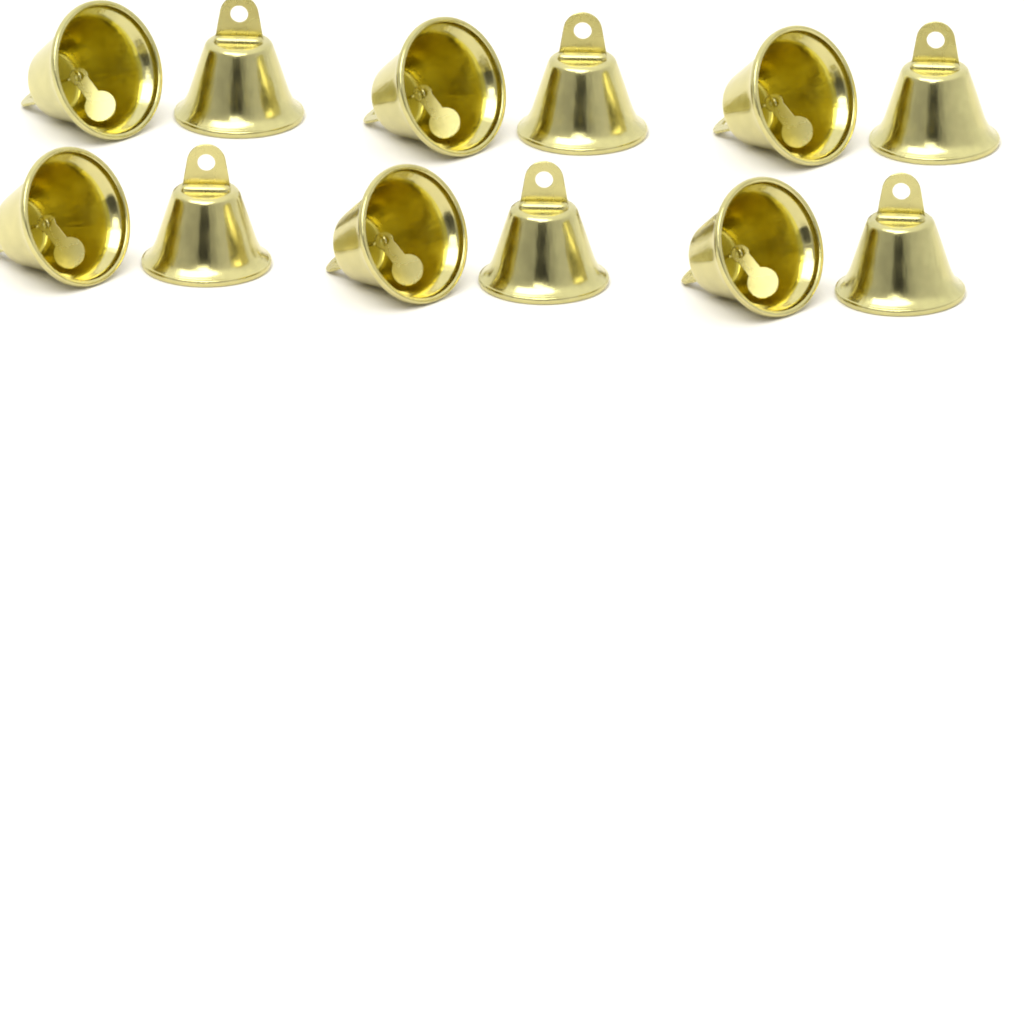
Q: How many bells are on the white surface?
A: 12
